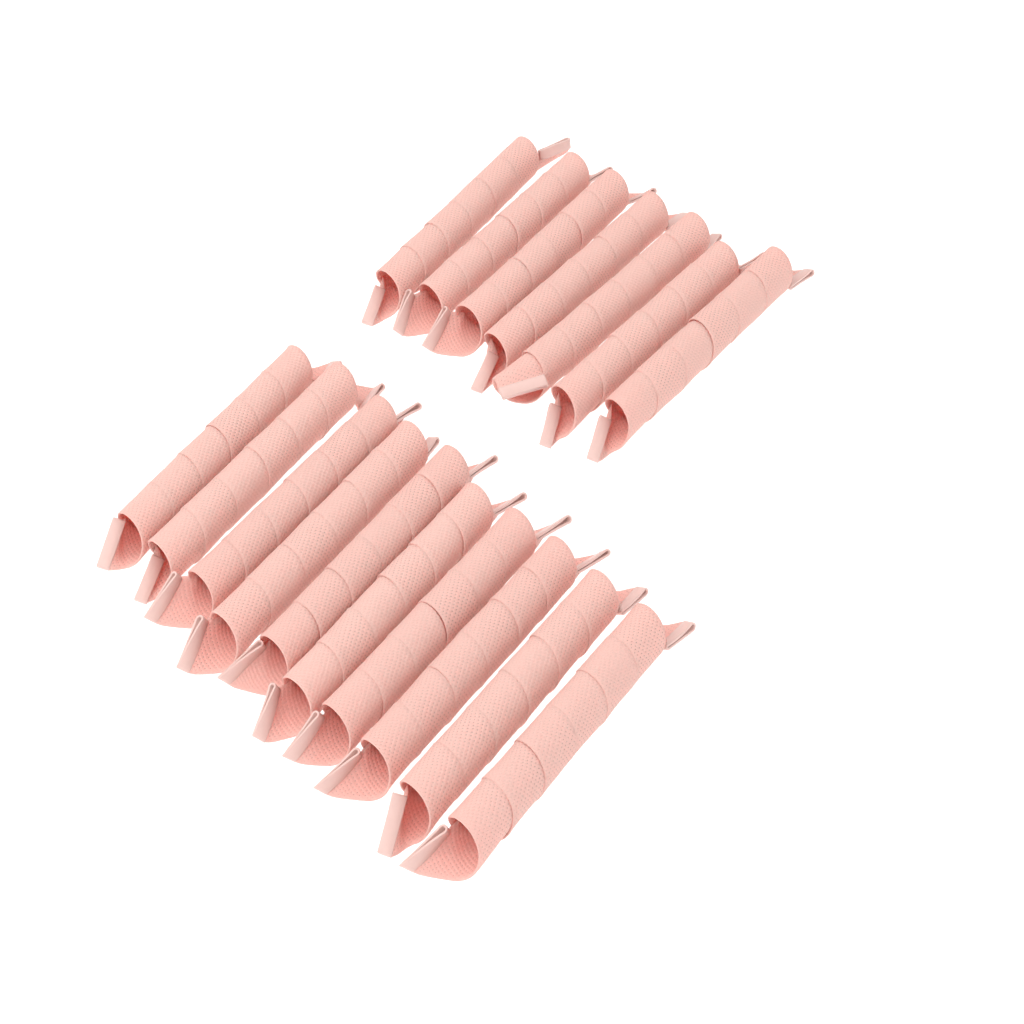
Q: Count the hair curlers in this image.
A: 17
